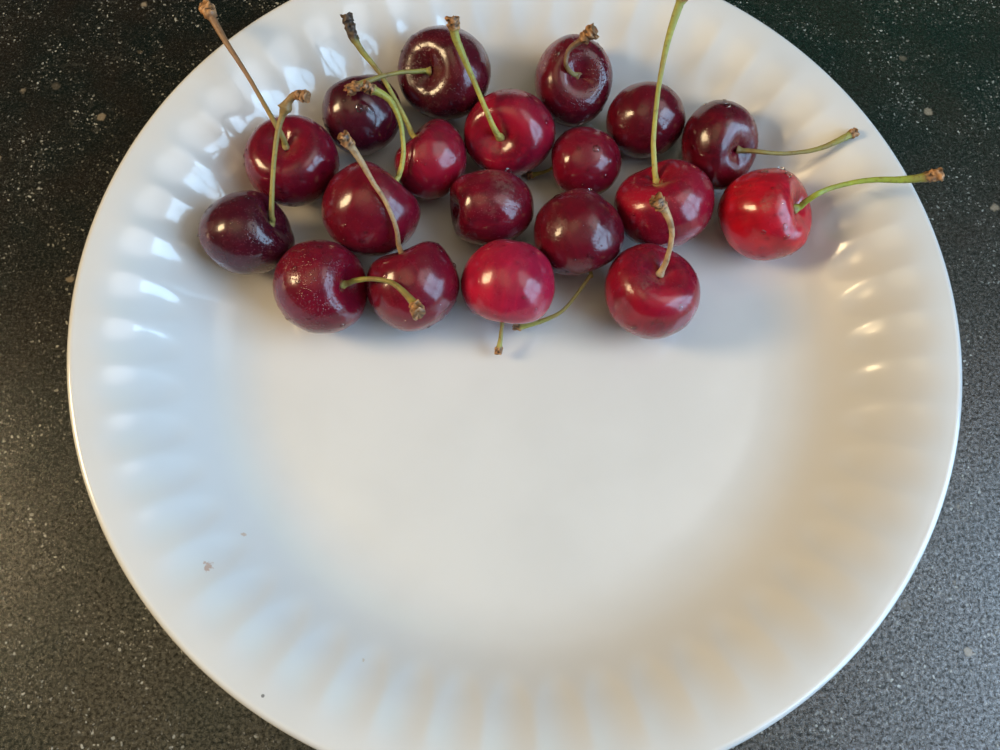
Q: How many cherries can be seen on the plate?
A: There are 19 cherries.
